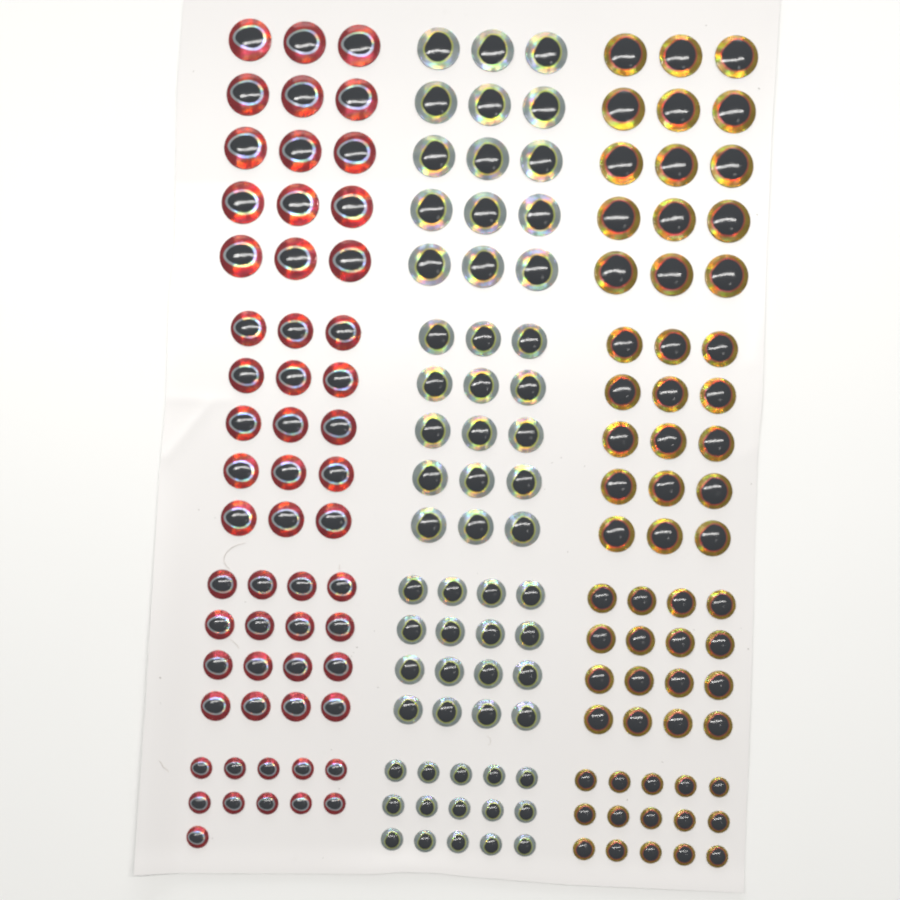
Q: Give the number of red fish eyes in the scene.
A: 57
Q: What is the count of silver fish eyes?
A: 61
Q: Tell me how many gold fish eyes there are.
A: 61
